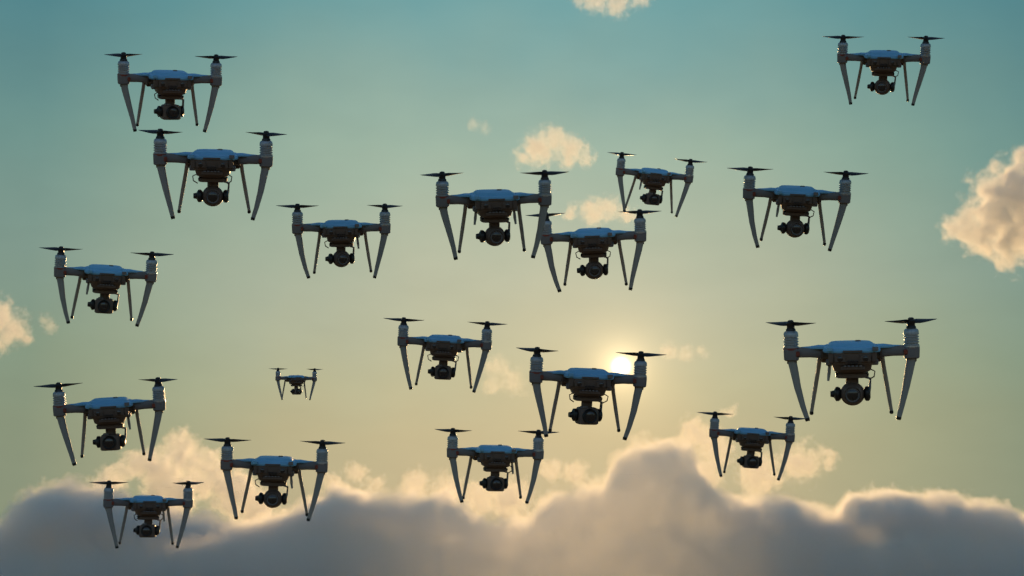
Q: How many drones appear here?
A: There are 18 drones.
